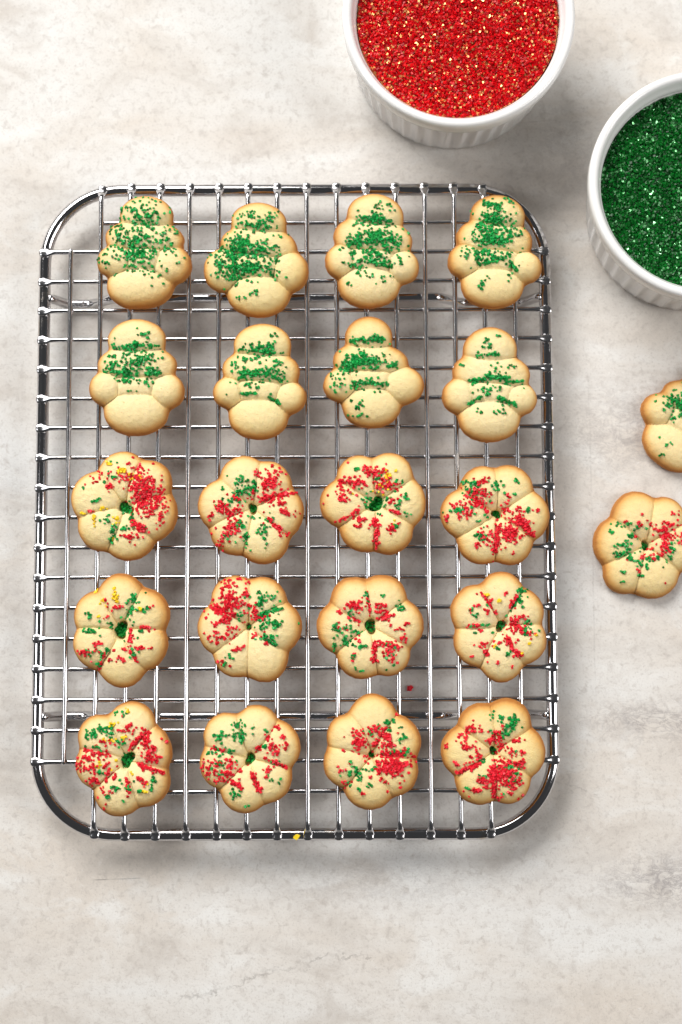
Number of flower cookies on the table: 13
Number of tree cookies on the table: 9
